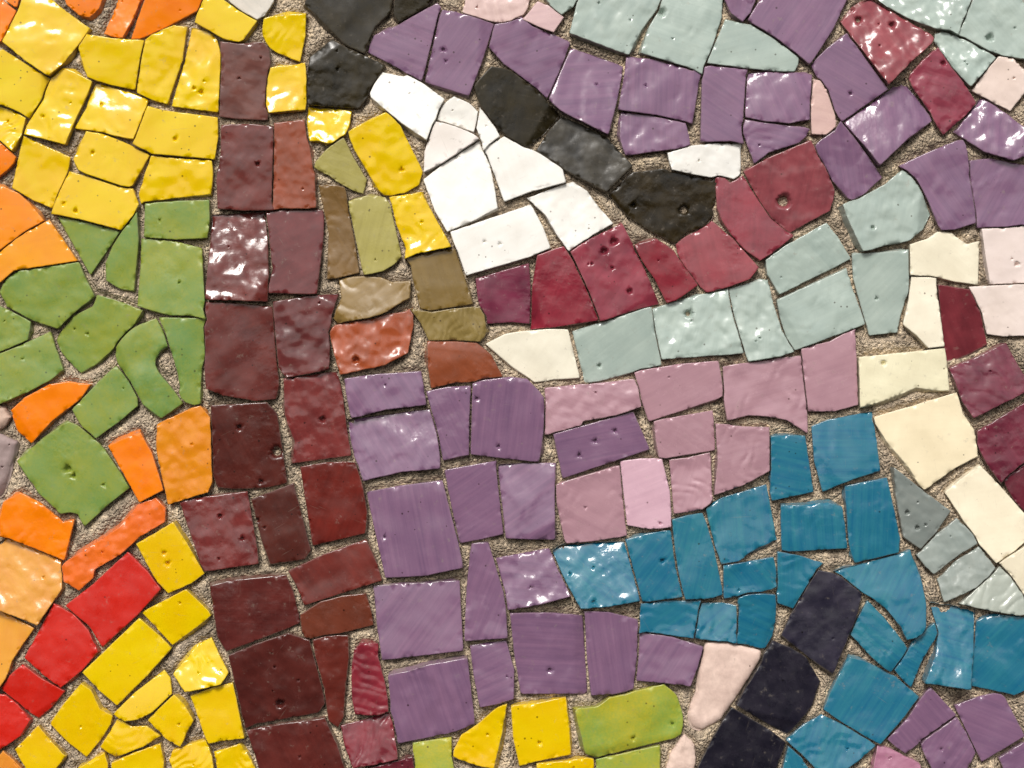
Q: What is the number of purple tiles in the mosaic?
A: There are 37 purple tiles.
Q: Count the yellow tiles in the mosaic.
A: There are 36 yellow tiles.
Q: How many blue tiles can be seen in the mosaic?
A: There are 21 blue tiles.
